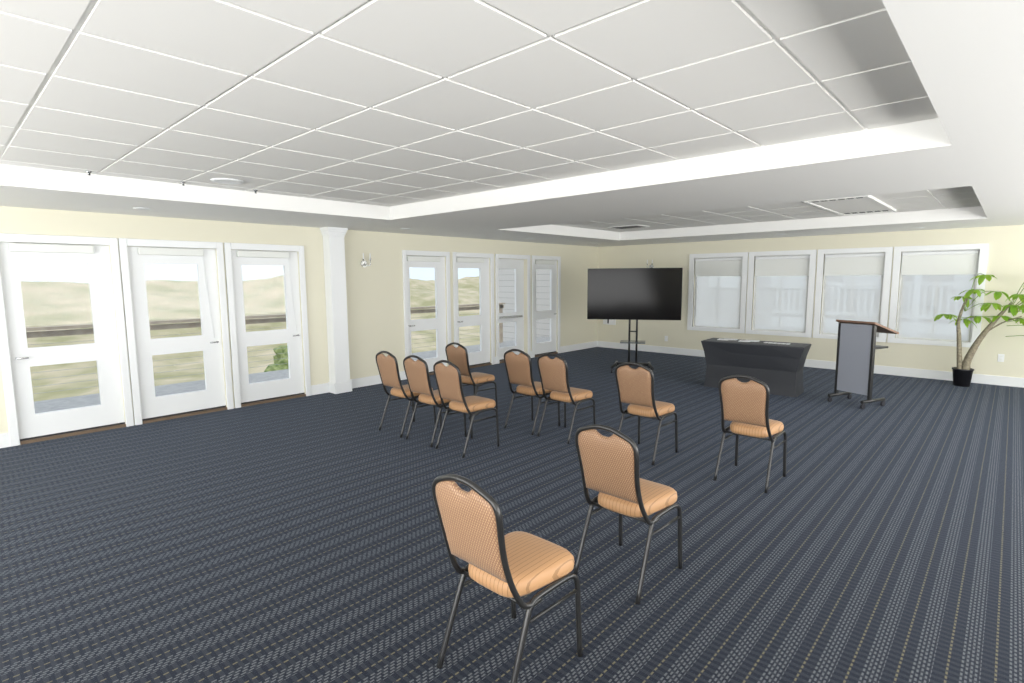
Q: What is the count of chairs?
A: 10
